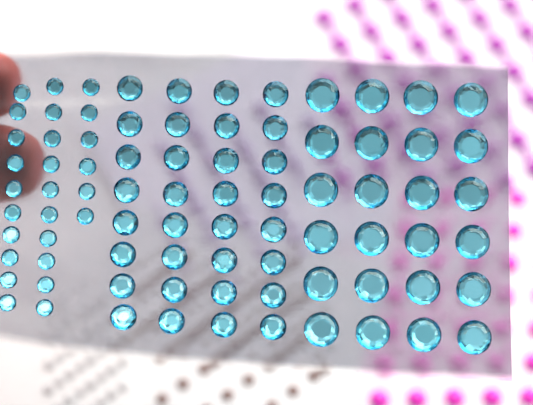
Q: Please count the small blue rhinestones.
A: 26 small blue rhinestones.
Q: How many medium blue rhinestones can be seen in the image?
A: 32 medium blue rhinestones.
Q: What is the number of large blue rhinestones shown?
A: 24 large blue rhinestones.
